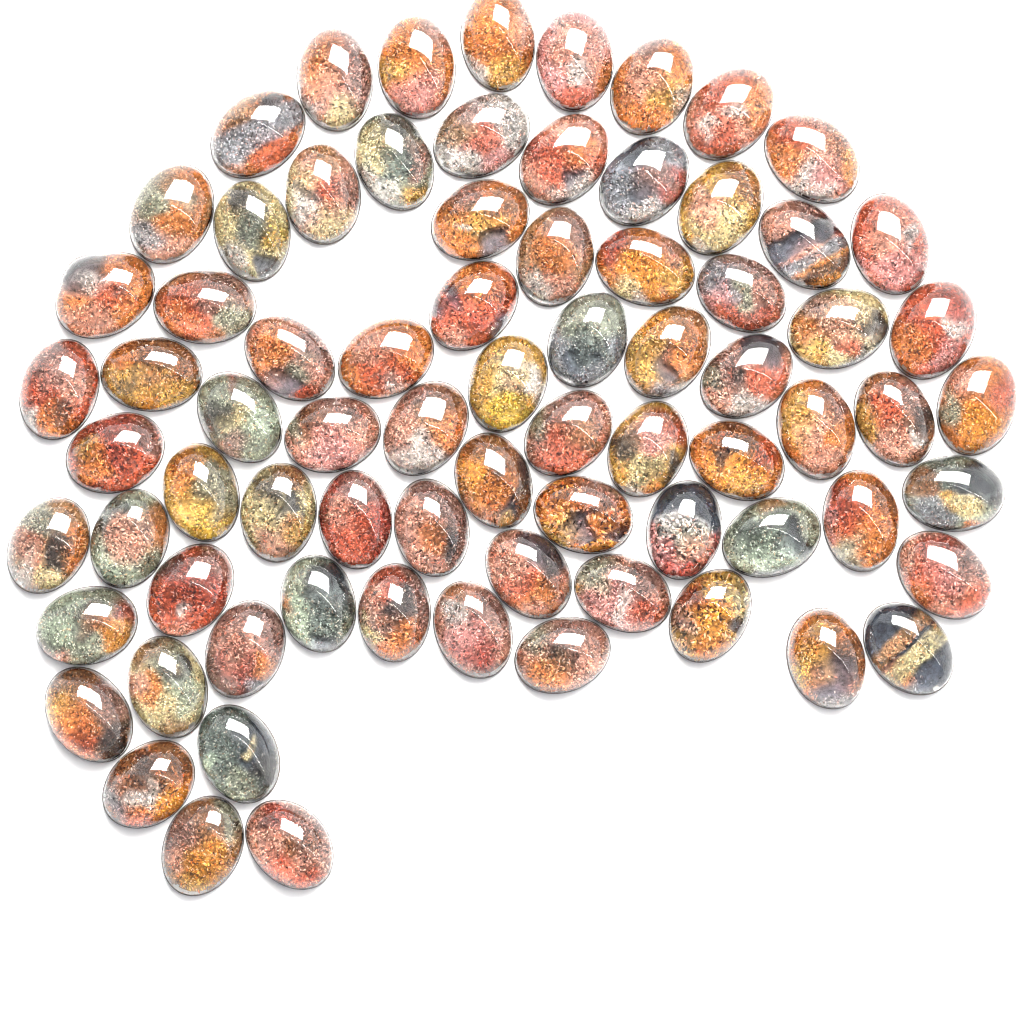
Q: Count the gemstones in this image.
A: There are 76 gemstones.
